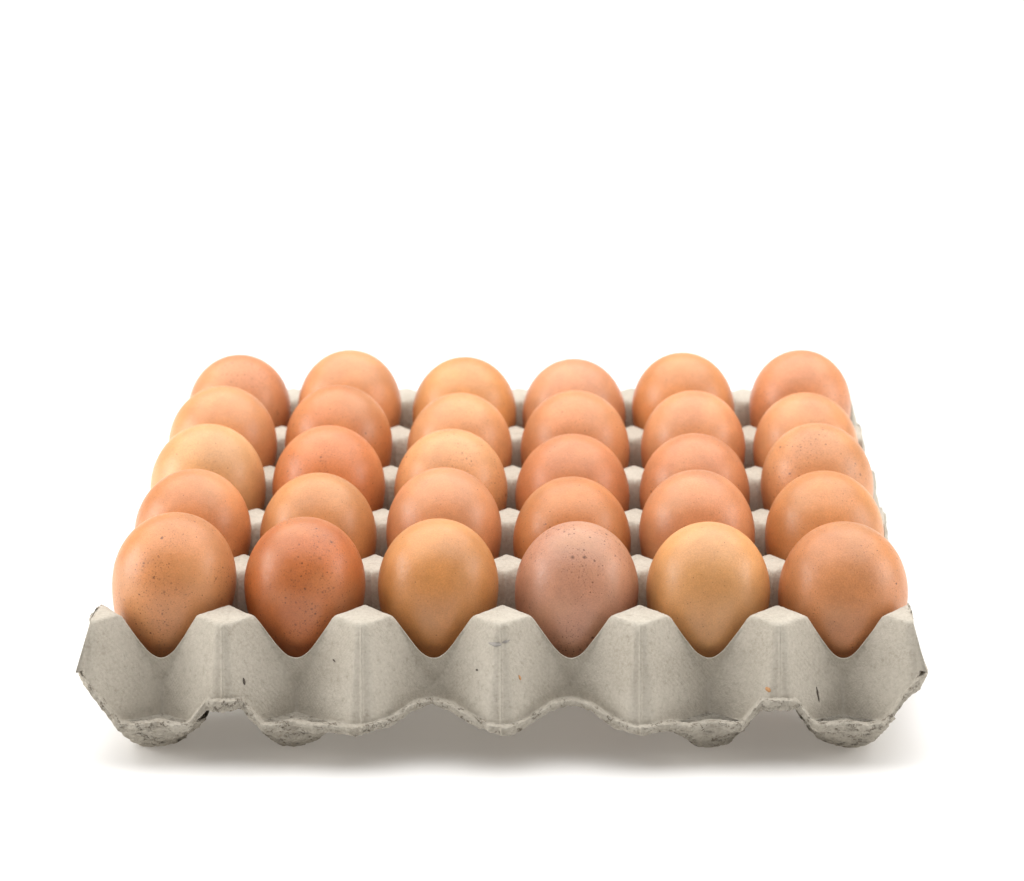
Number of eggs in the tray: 30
